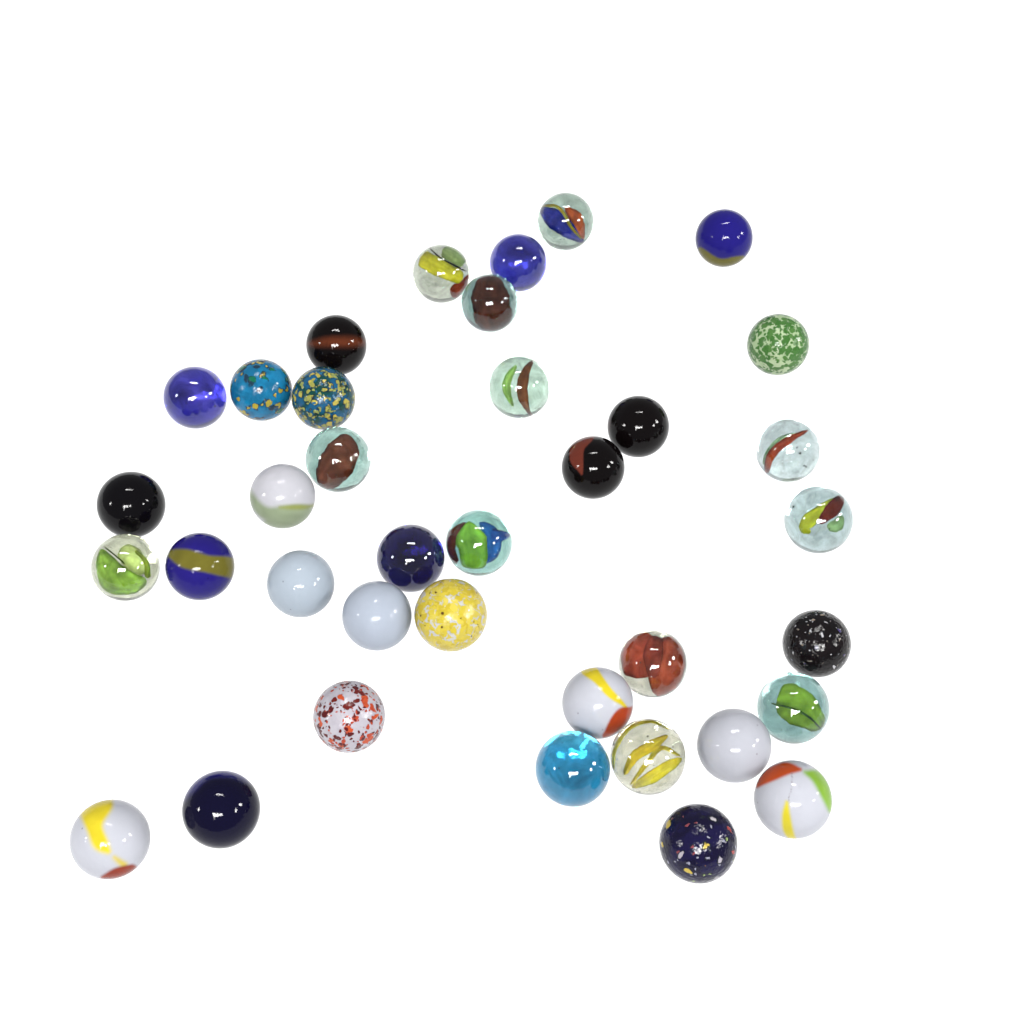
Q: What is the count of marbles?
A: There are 37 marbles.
